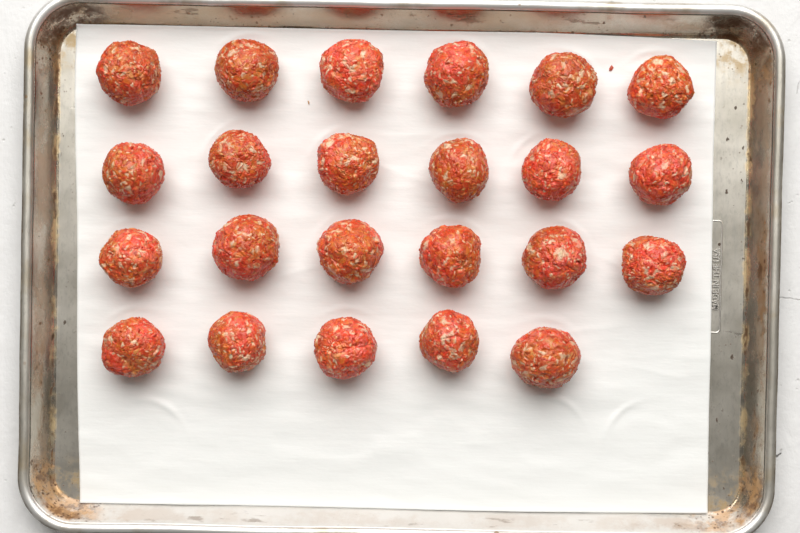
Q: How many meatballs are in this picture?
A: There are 23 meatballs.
